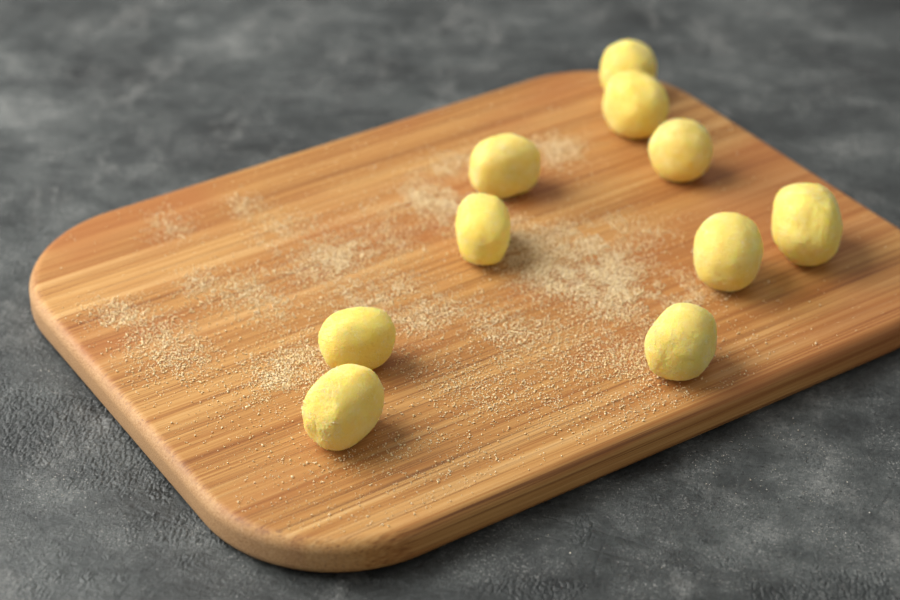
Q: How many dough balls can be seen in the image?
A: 10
